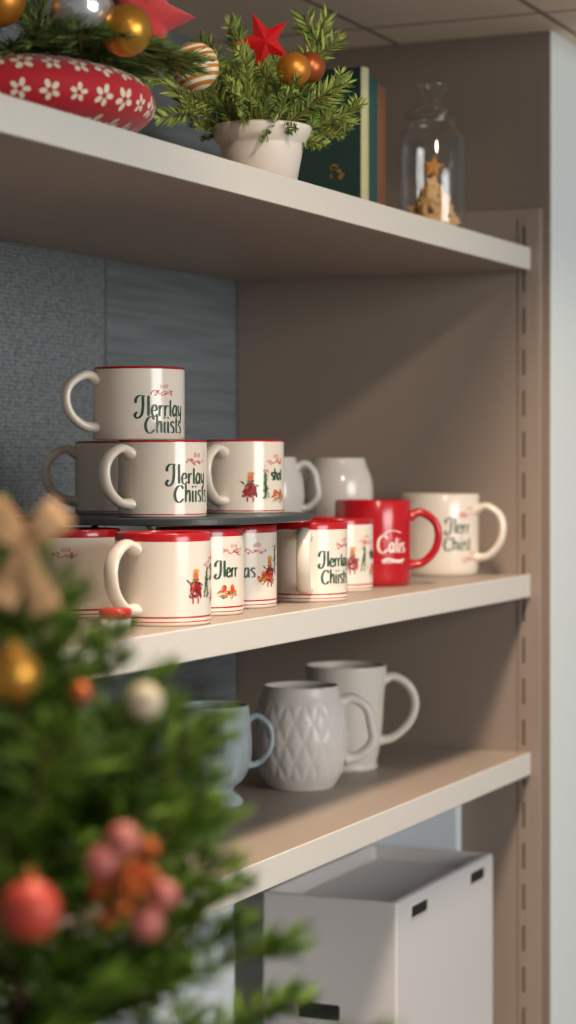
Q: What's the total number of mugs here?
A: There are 17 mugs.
